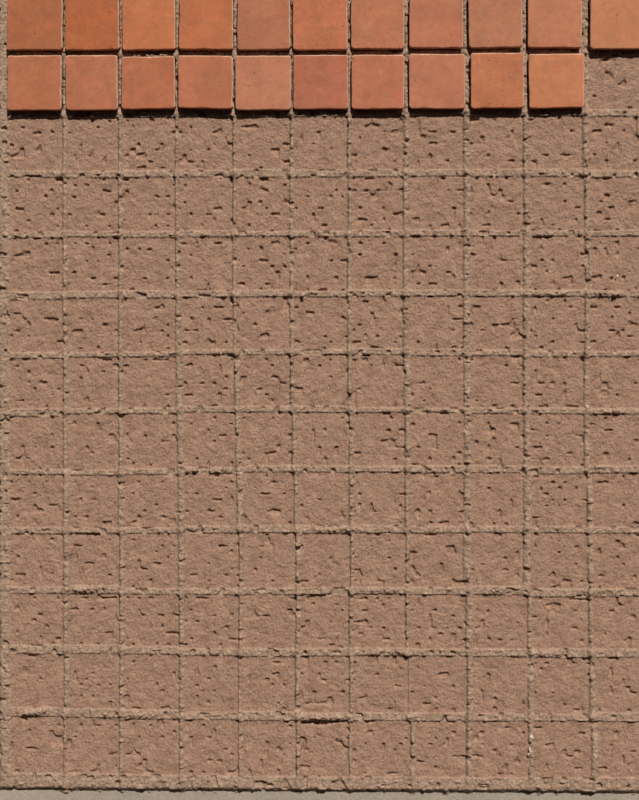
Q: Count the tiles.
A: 21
